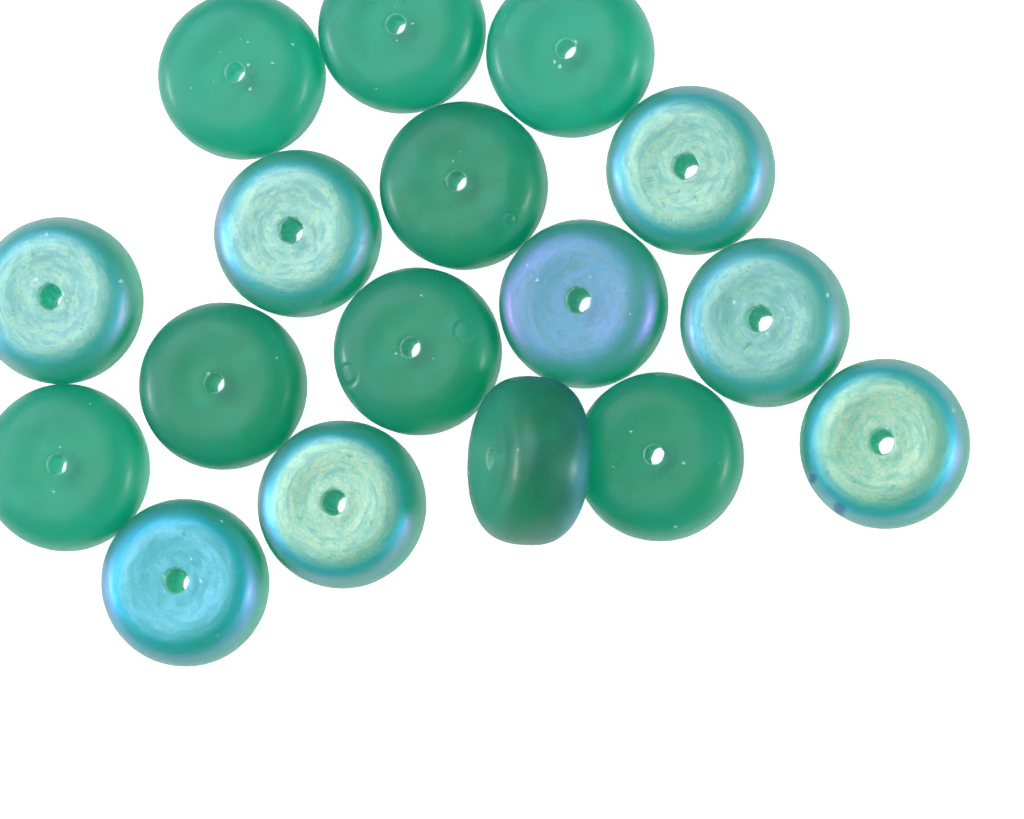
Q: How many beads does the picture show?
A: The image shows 17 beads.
